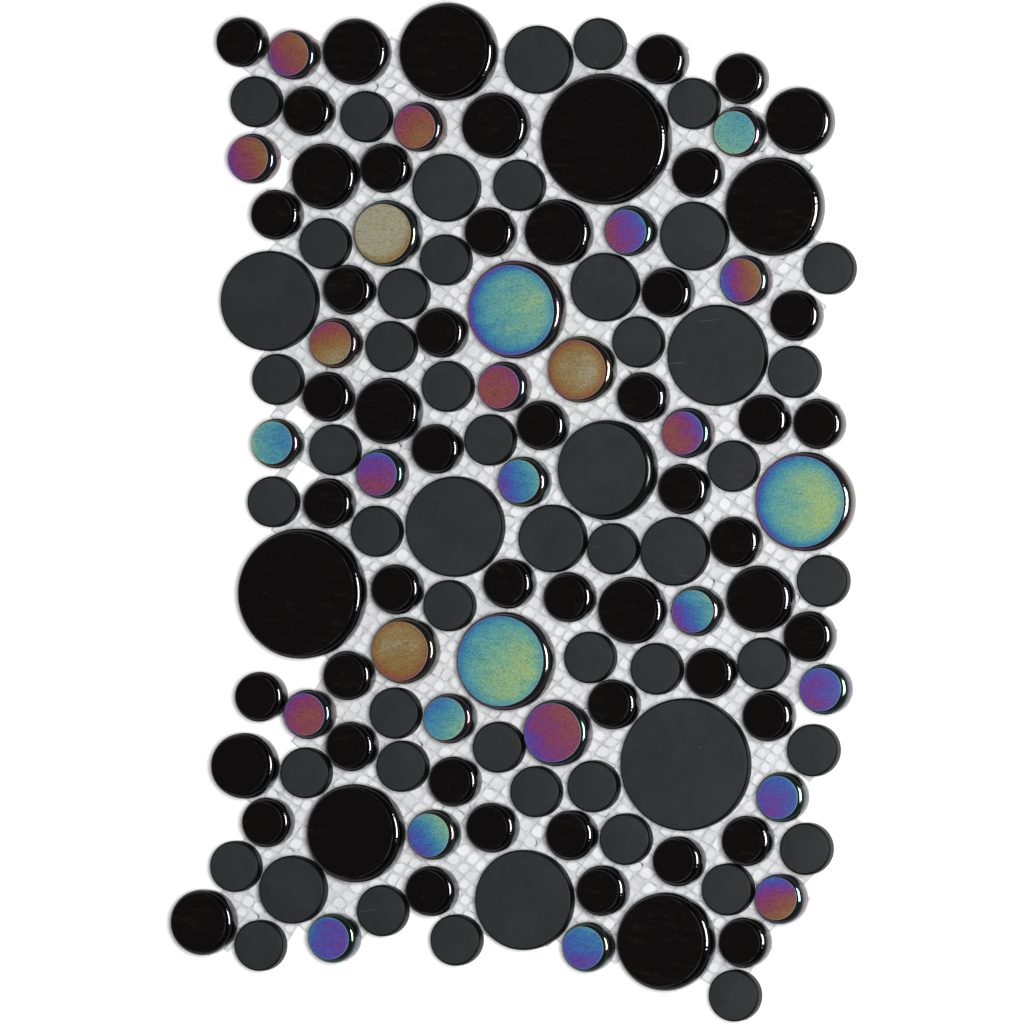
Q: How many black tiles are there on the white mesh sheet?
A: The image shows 56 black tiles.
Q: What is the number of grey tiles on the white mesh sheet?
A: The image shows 53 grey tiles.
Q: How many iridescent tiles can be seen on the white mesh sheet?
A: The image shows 28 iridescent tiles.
